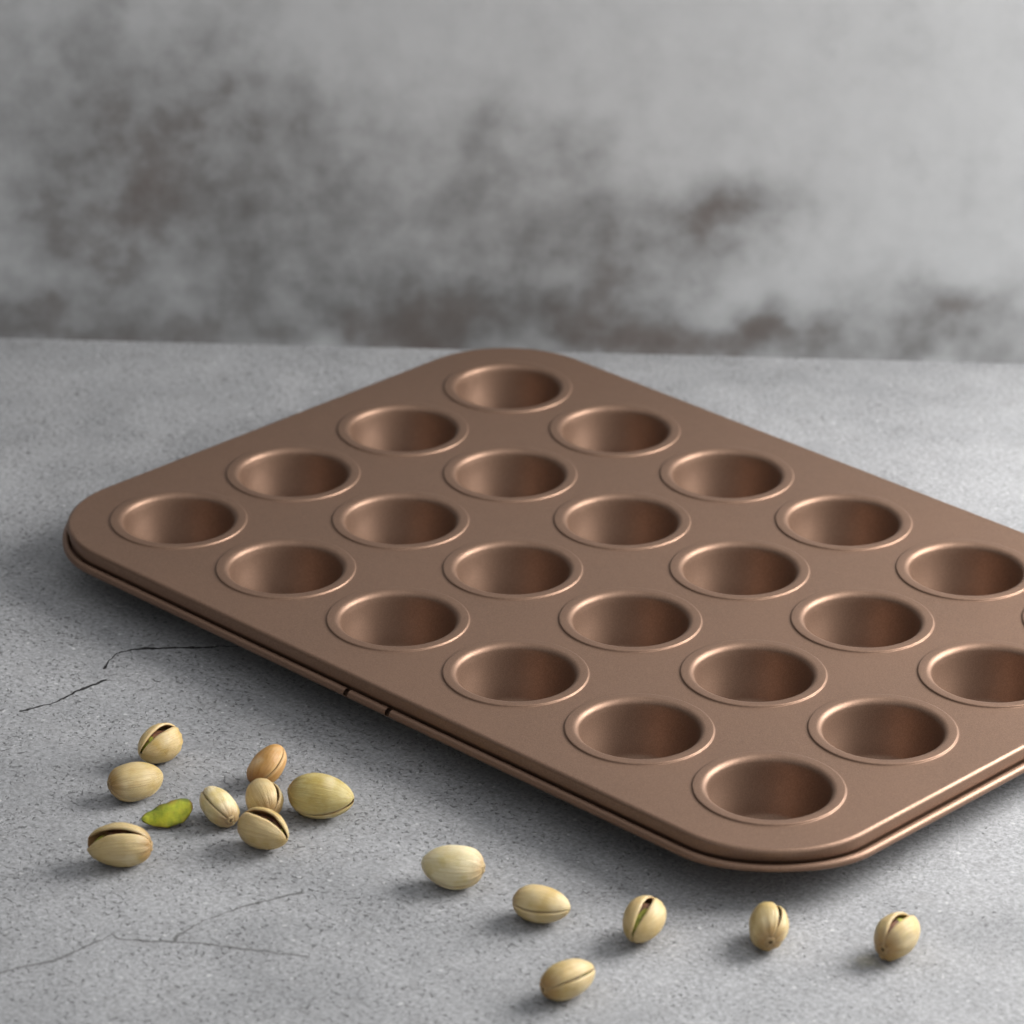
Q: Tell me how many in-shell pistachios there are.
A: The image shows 14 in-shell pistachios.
